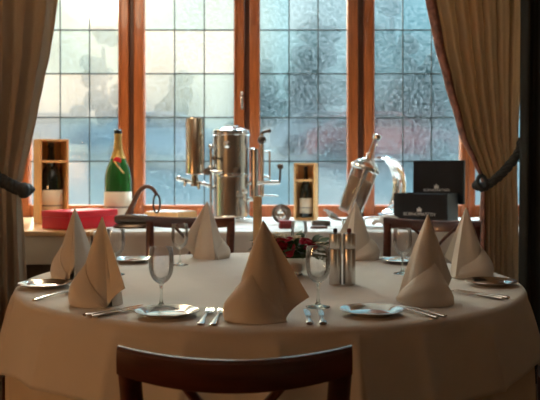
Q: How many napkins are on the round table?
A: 7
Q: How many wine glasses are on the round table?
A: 6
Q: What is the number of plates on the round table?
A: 6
